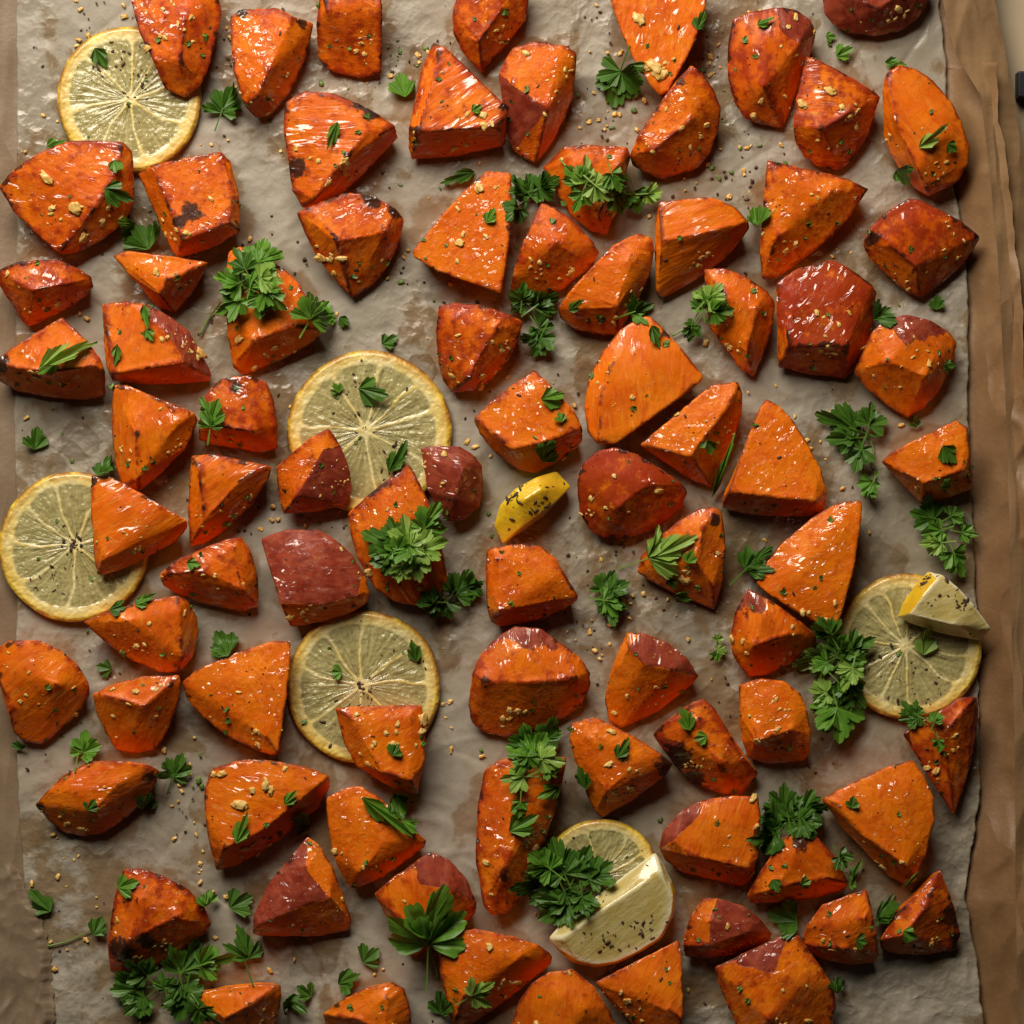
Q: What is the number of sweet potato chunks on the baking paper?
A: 81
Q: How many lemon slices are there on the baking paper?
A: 6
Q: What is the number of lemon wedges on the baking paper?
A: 3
